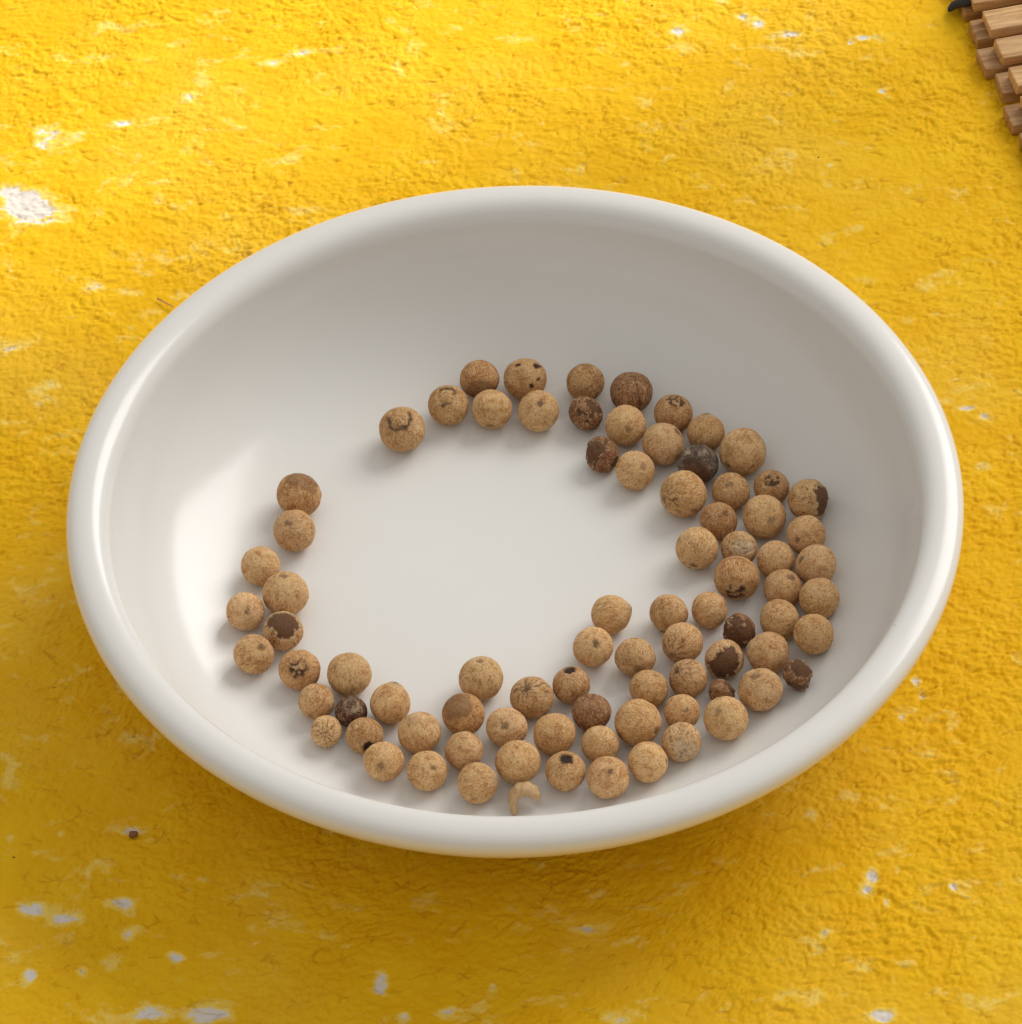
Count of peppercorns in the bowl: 82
